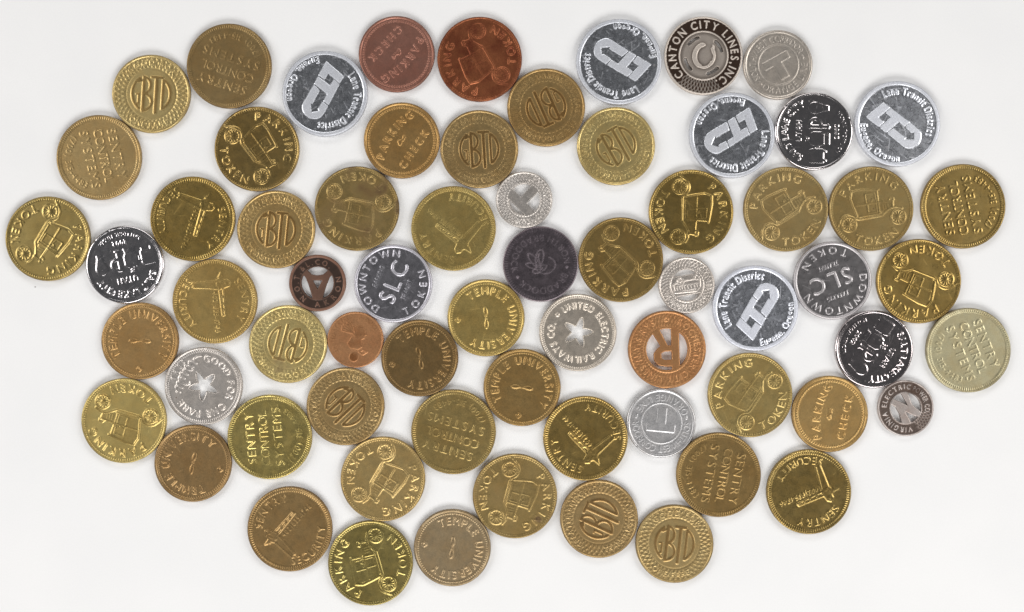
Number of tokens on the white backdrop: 67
